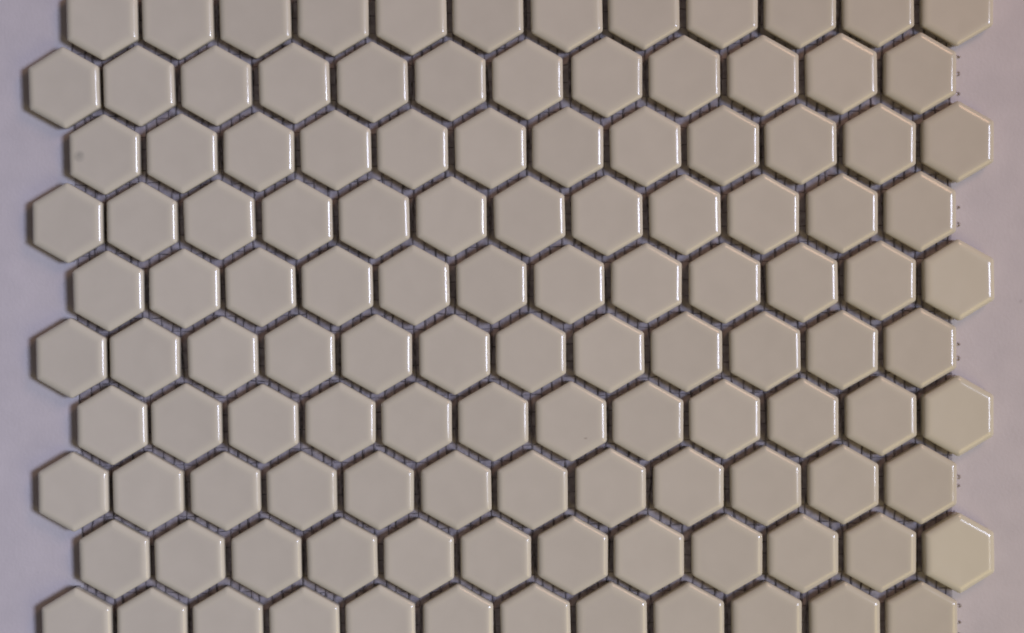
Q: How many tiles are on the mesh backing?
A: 120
